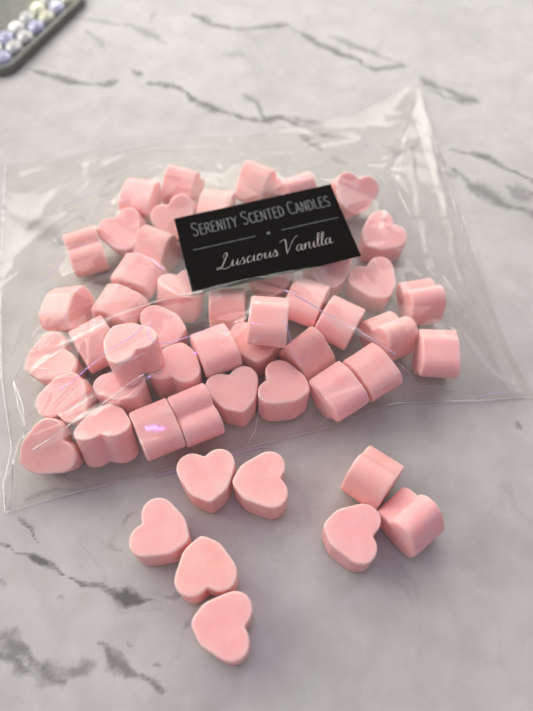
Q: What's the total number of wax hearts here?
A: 51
